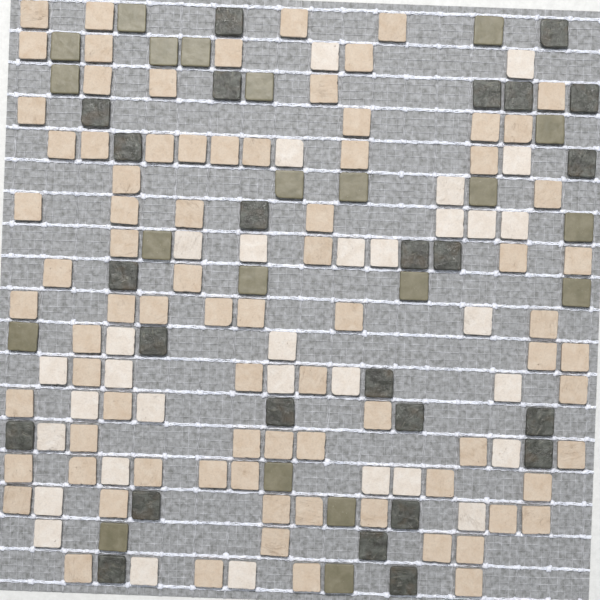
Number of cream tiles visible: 32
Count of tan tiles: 80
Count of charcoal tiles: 25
